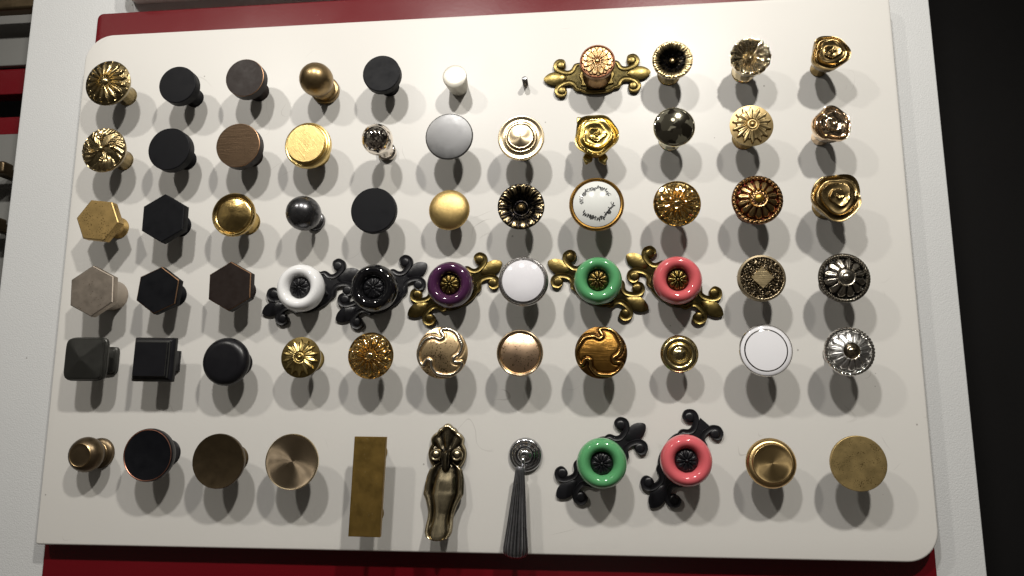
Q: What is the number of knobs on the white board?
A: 62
